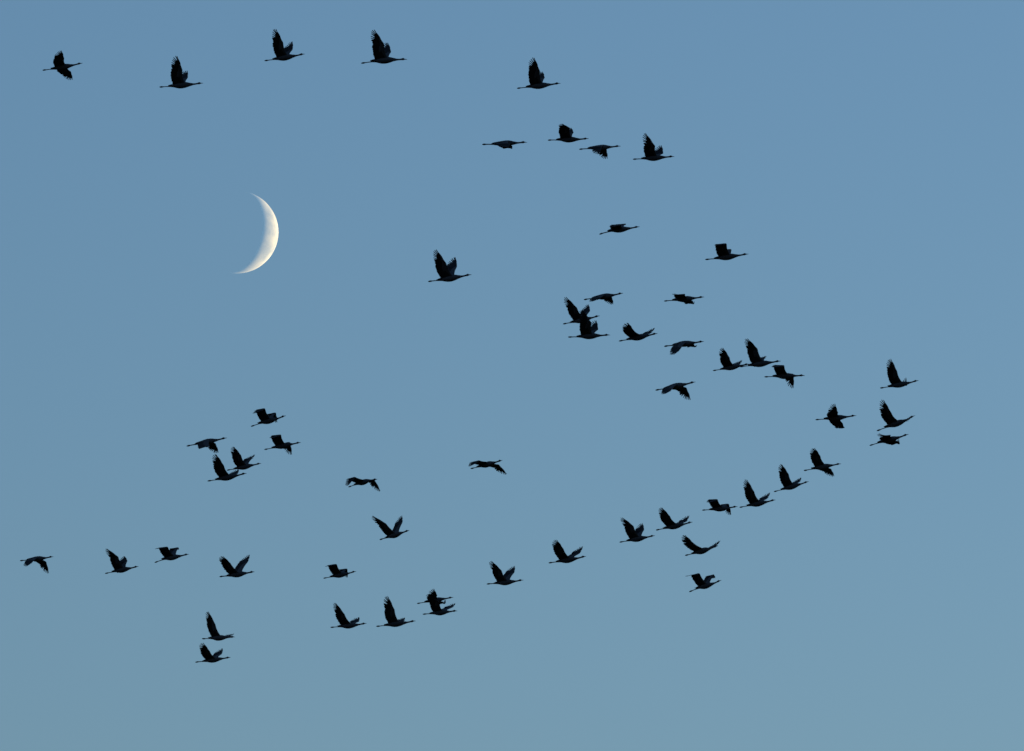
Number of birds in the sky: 55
